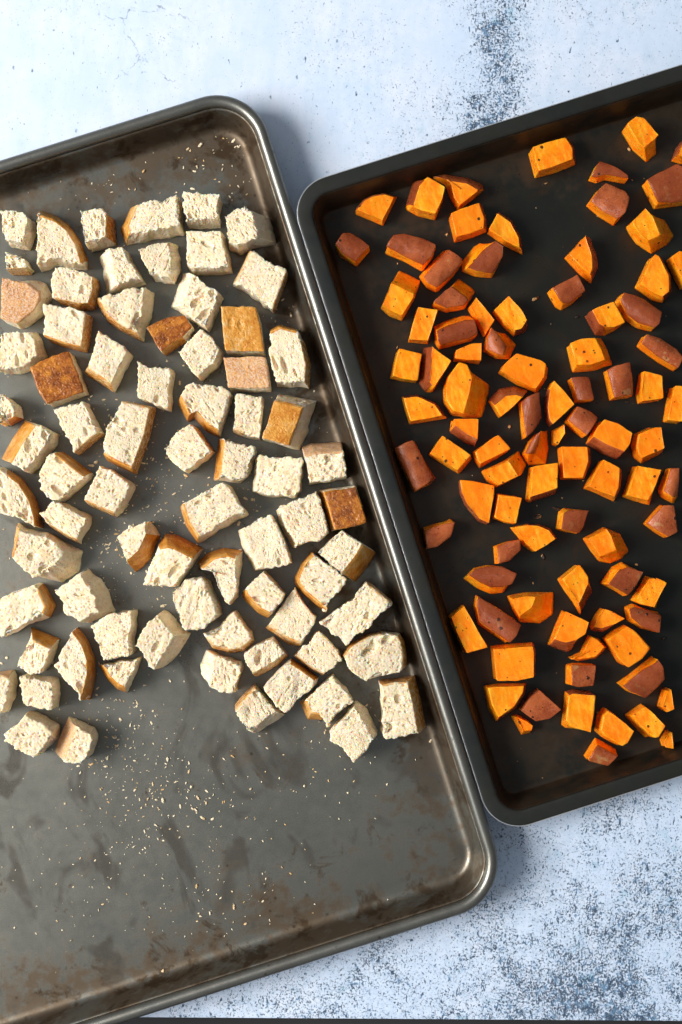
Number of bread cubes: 75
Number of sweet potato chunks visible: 91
